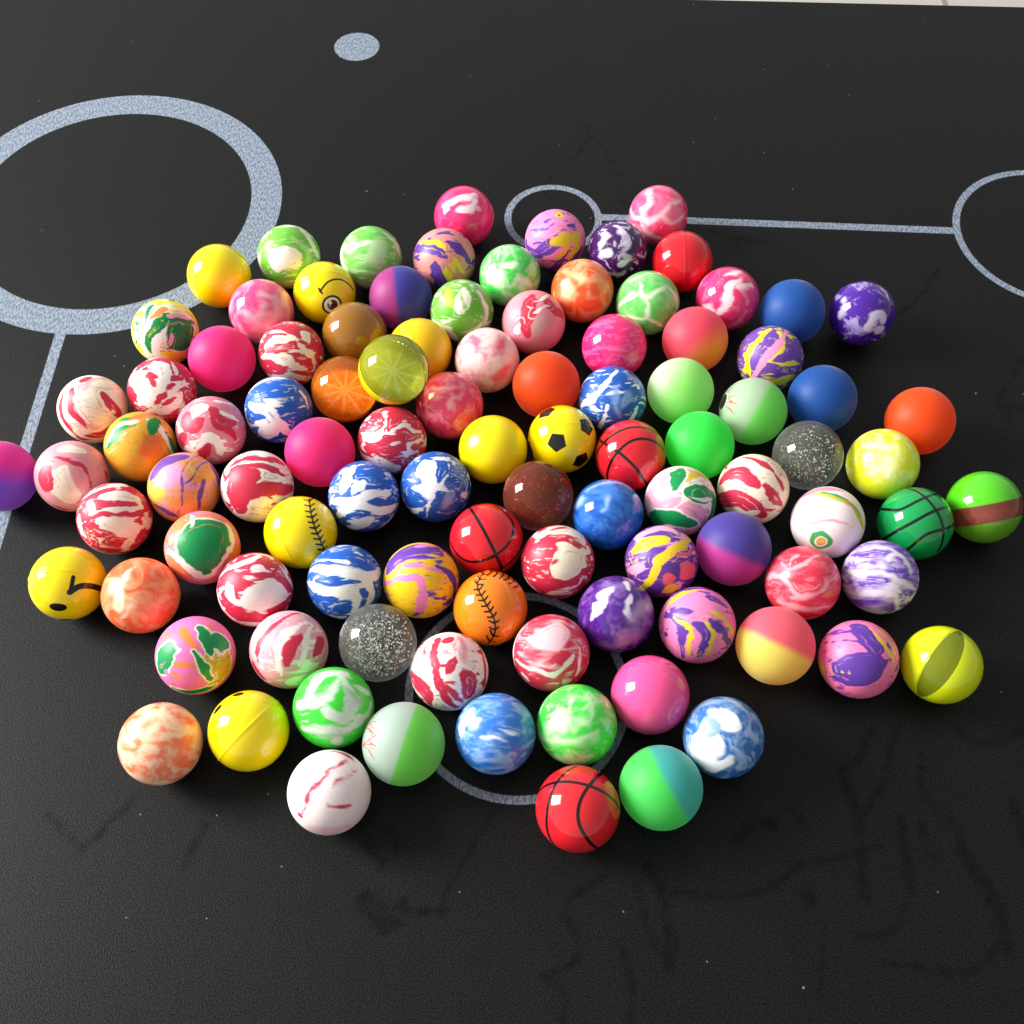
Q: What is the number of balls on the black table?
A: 100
